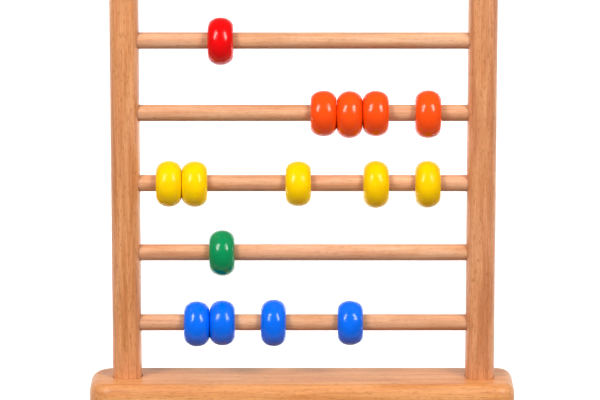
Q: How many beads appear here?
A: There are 15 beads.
